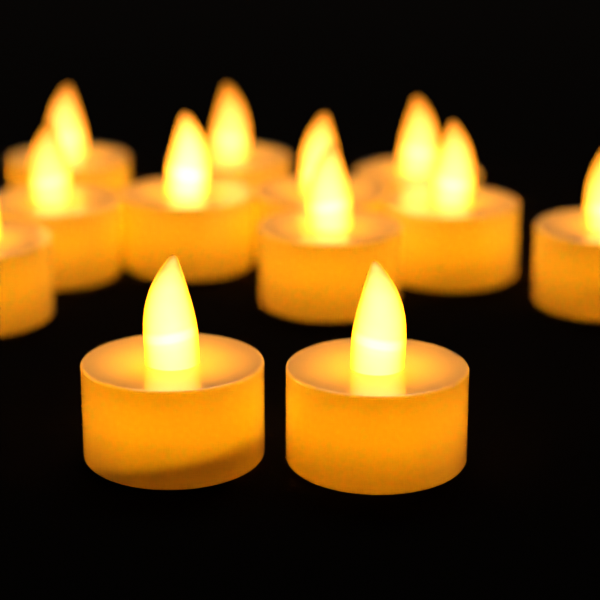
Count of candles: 12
